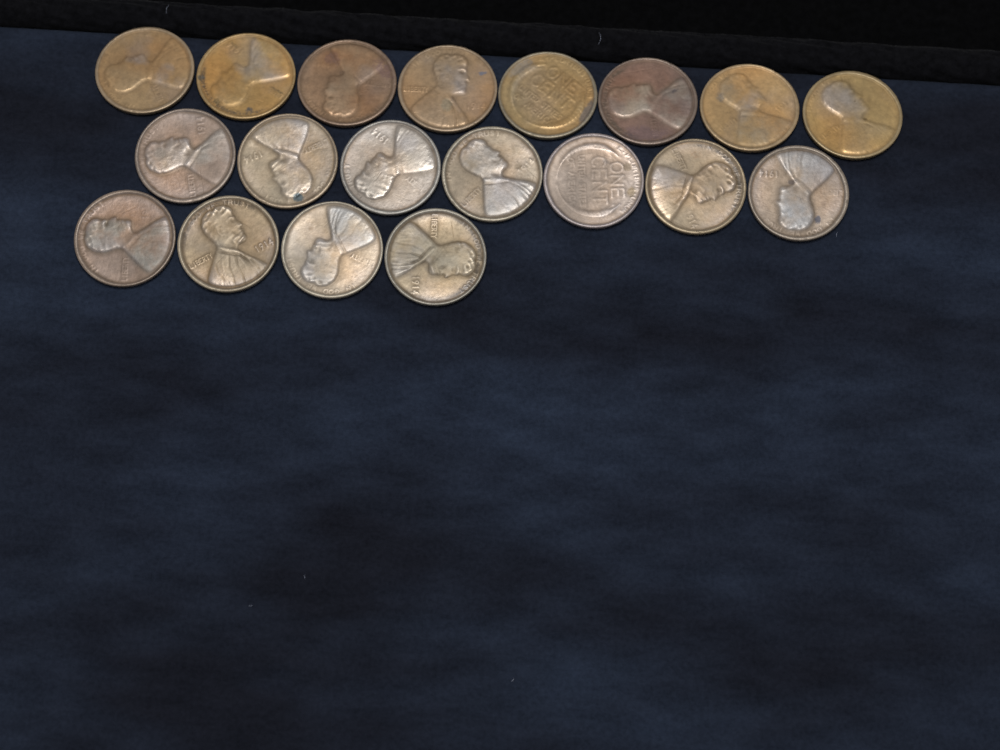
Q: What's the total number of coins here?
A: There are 19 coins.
